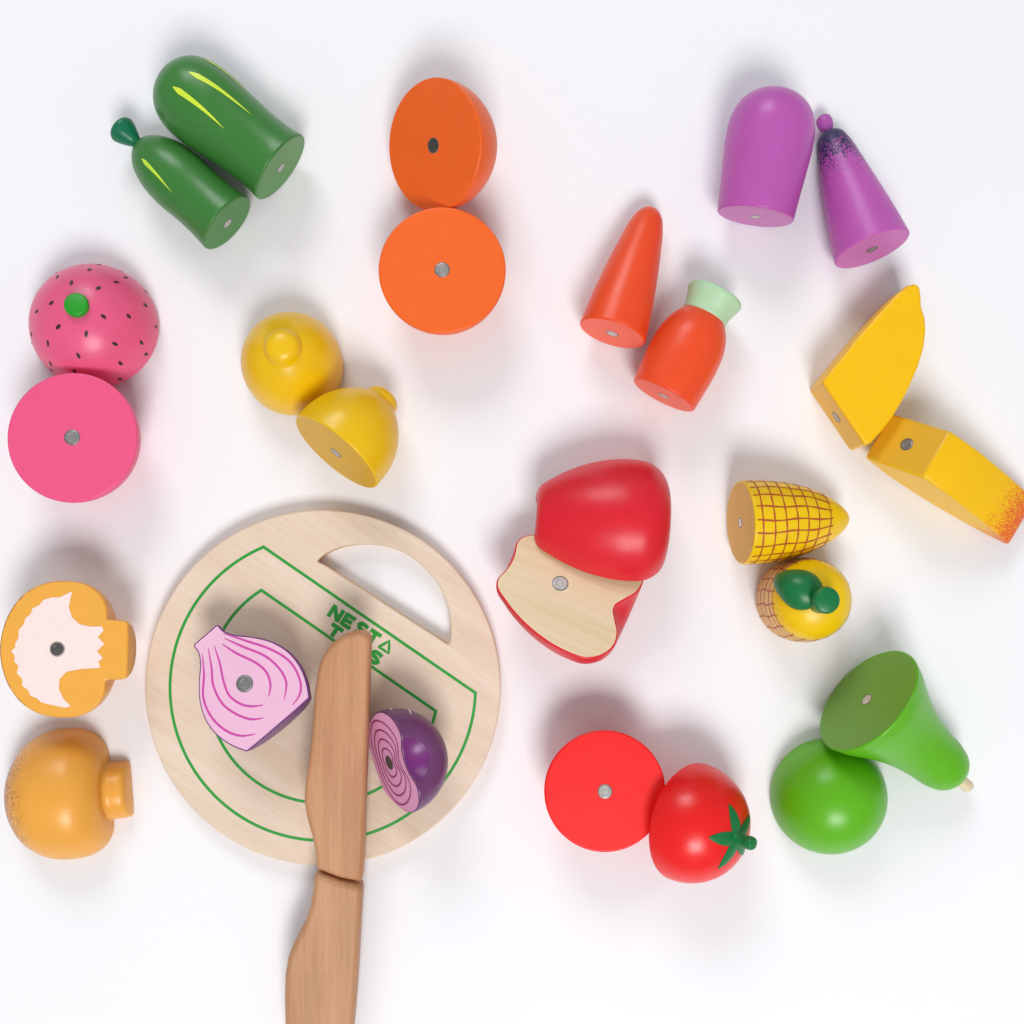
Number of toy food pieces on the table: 26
